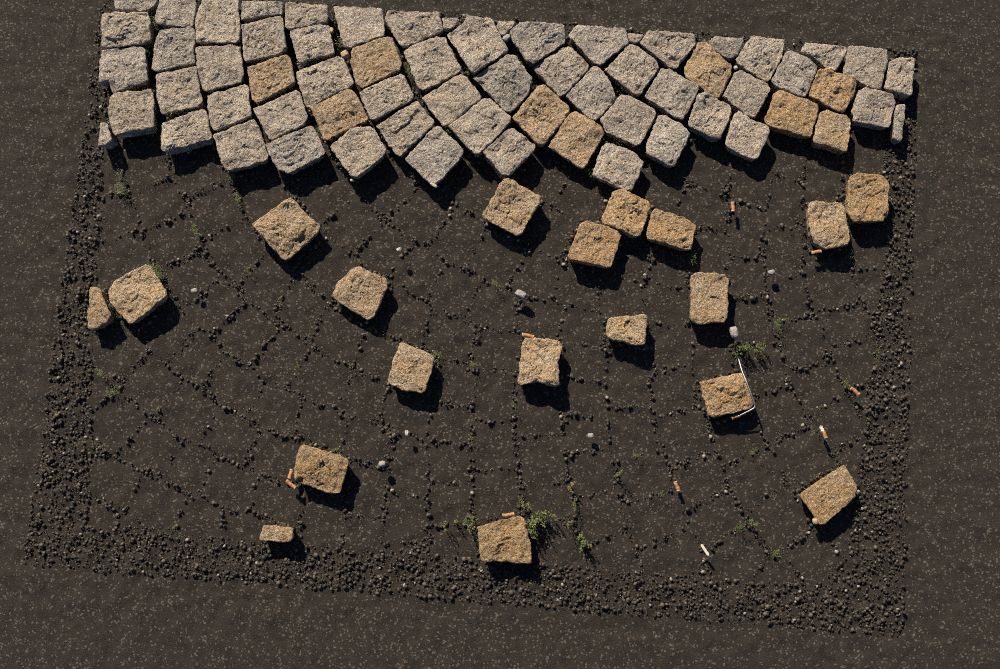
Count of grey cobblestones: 56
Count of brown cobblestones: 28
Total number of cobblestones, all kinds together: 84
